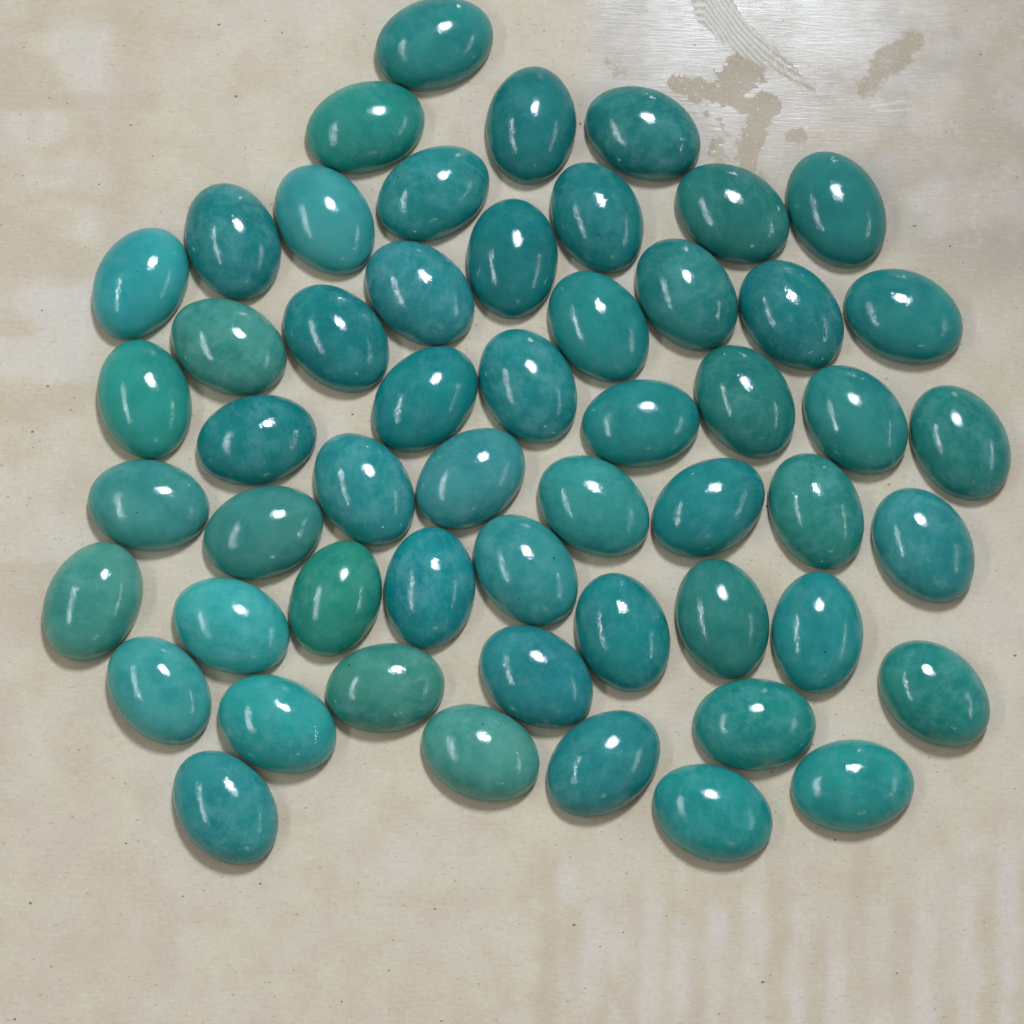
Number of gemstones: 54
